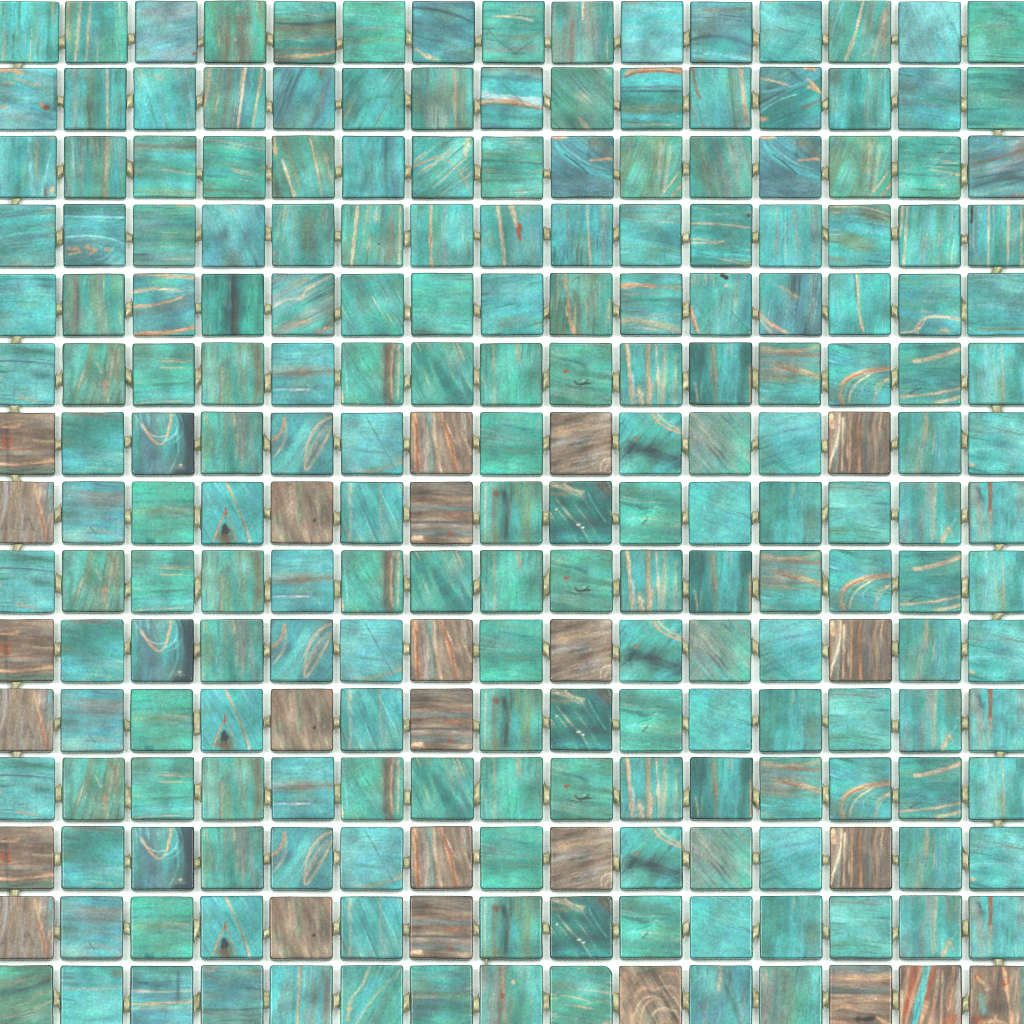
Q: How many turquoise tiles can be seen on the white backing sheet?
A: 200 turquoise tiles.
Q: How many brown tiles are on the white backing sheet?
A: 25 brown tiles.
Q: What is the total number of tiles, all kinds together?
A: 225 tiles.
